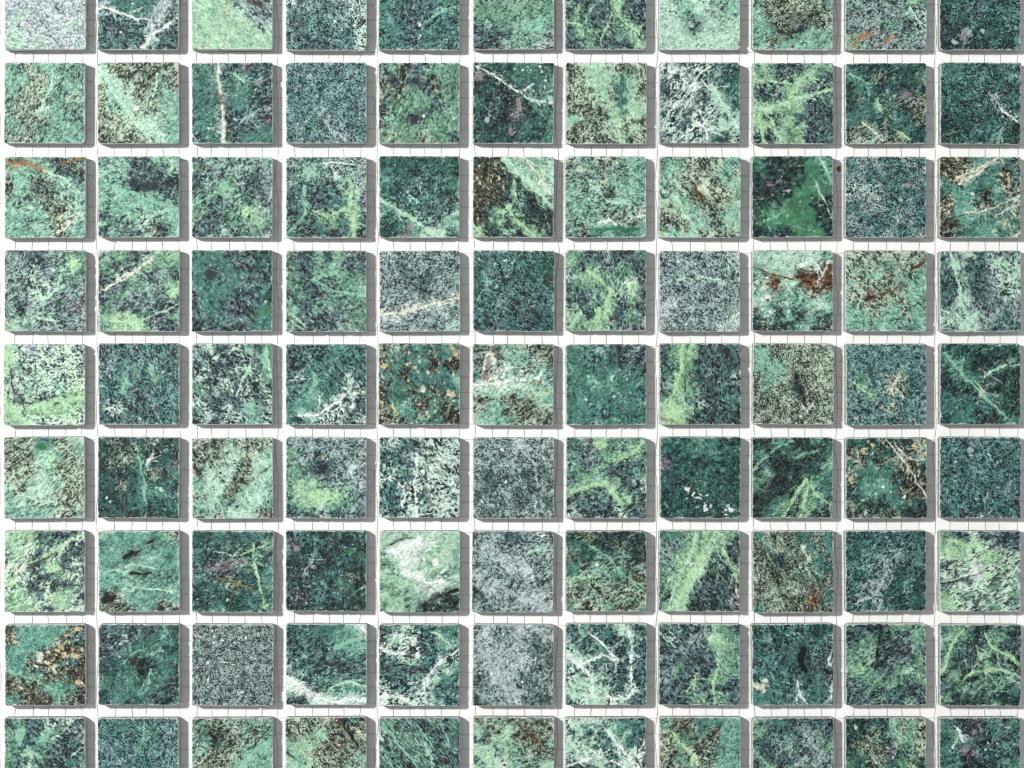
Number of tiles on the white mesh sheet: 99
